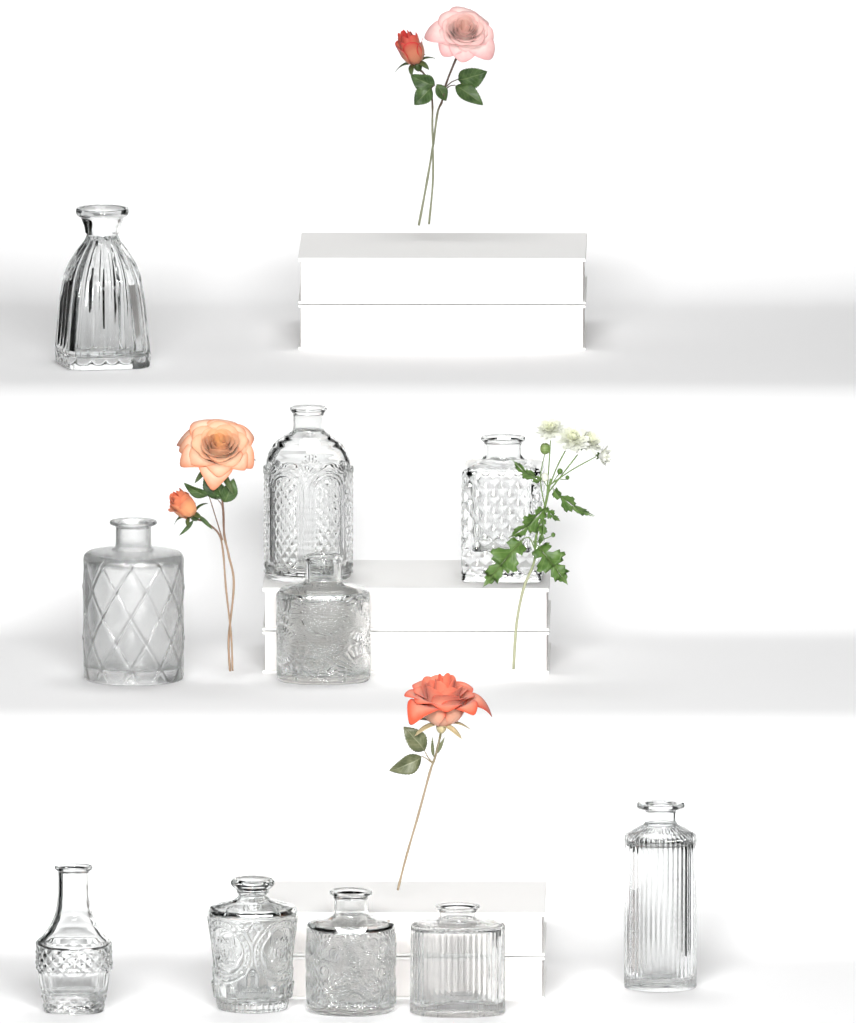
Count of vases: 10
